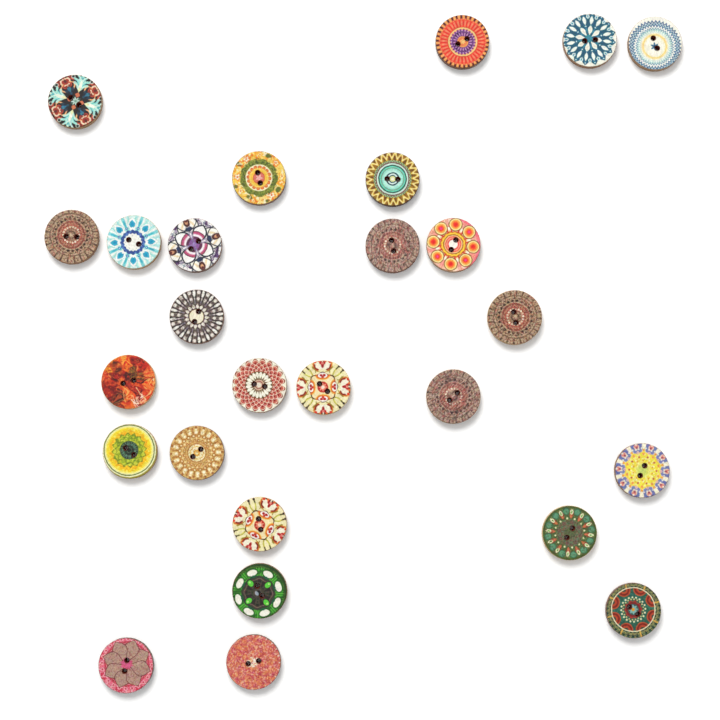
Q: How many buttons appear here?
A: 26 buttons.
